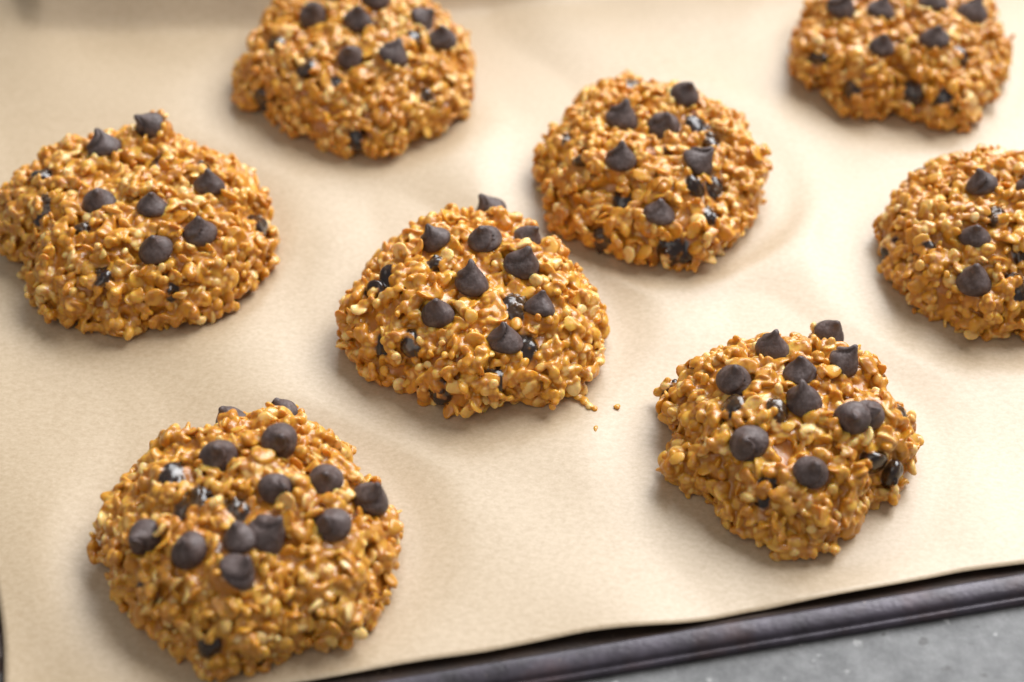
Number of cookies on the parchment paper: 8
